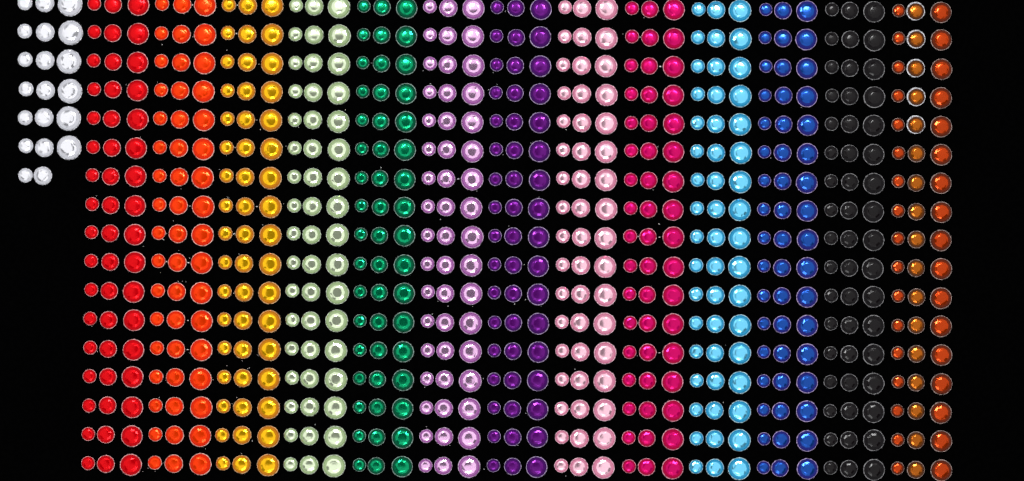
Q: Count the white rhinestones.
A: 20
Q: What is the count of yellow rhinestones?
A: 51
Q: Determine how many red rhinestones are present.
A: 51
